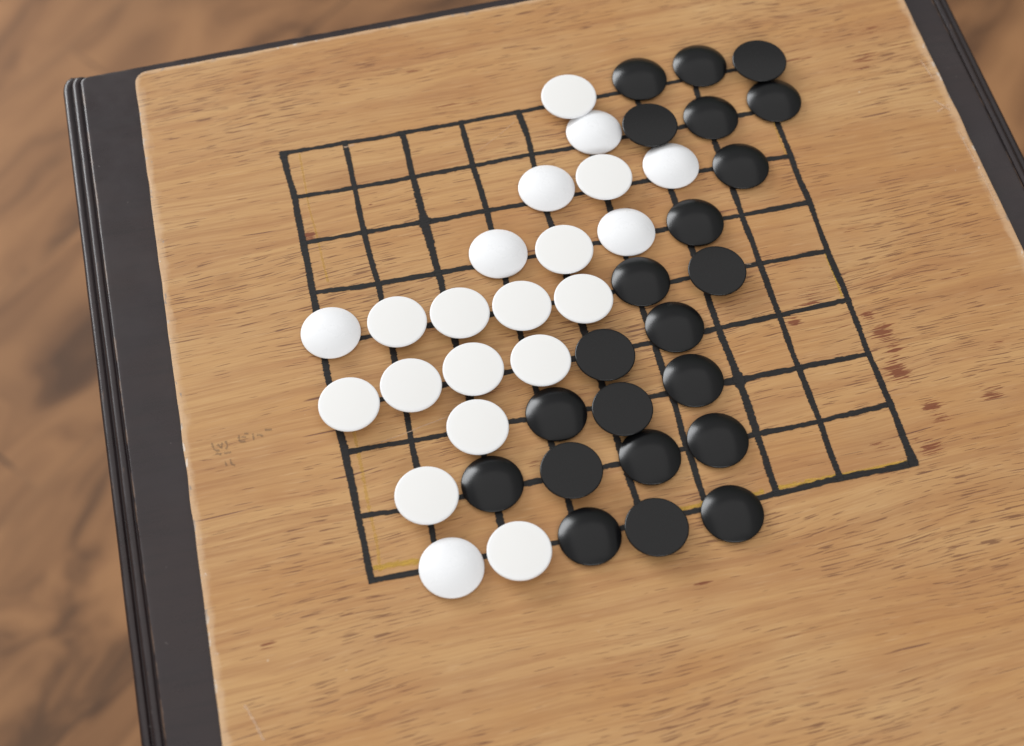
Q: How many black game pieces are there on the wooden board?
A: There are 22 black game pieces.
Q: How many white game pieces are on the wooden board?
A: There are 21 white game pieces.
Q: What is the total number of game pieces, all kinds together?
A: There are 43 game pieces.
